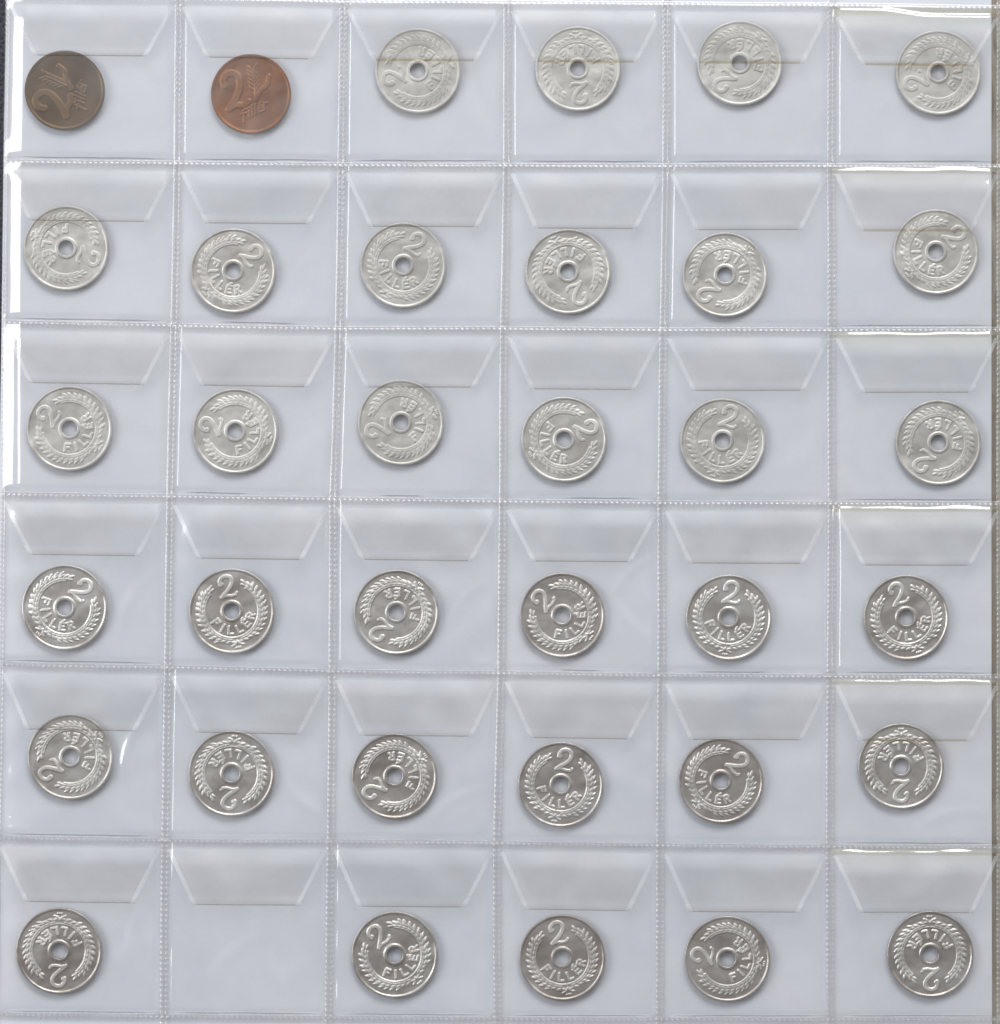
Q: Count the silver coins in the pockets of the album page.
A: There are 33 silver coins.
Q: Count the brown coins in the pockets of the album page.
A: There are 2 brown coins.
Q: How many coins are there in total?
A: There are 35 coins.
